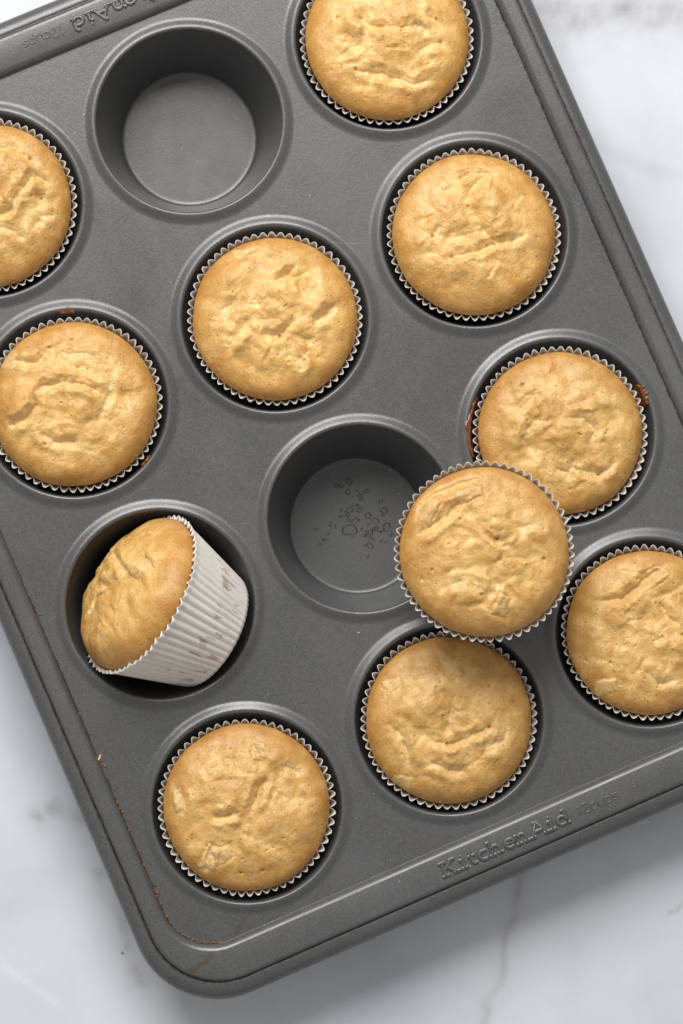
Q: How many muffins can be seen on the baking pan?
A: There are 11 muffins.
